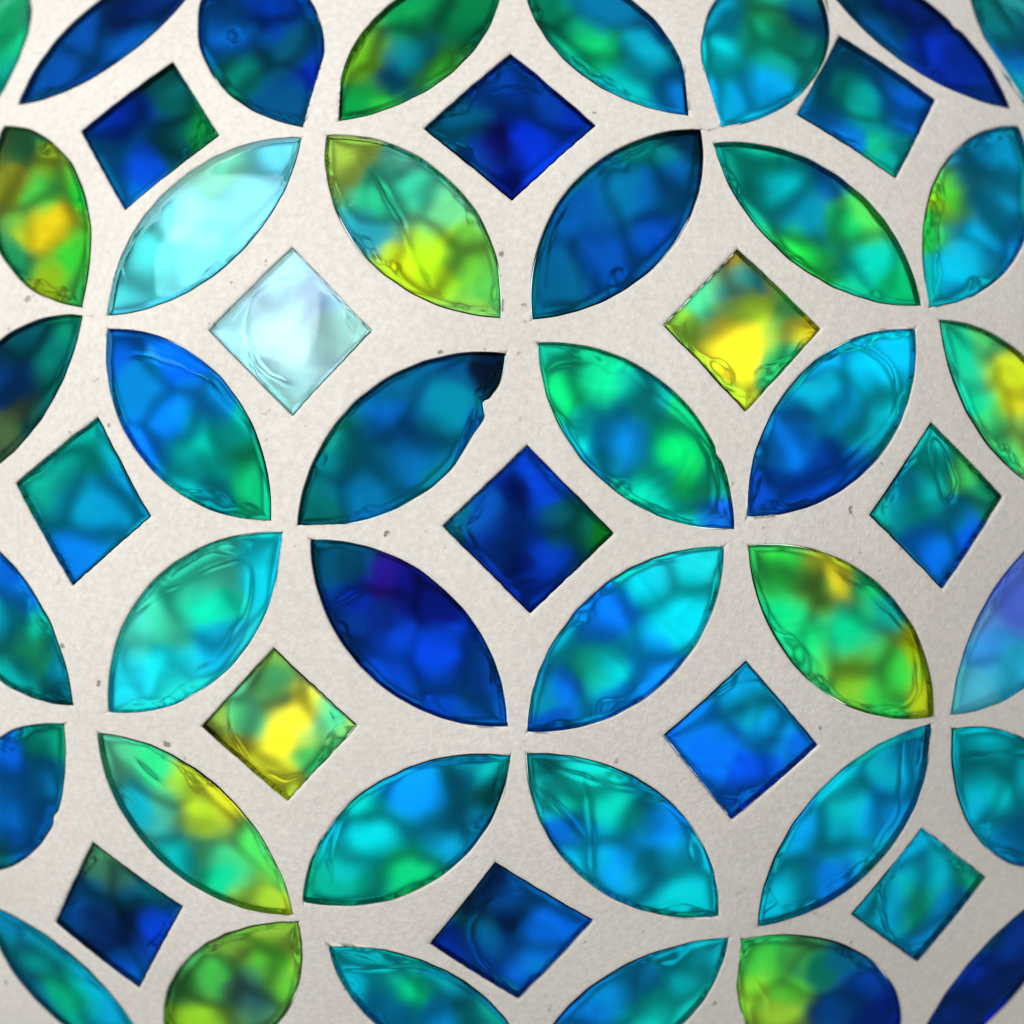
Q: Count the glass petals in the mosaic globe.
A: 38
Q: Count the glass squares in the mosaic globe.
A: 13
